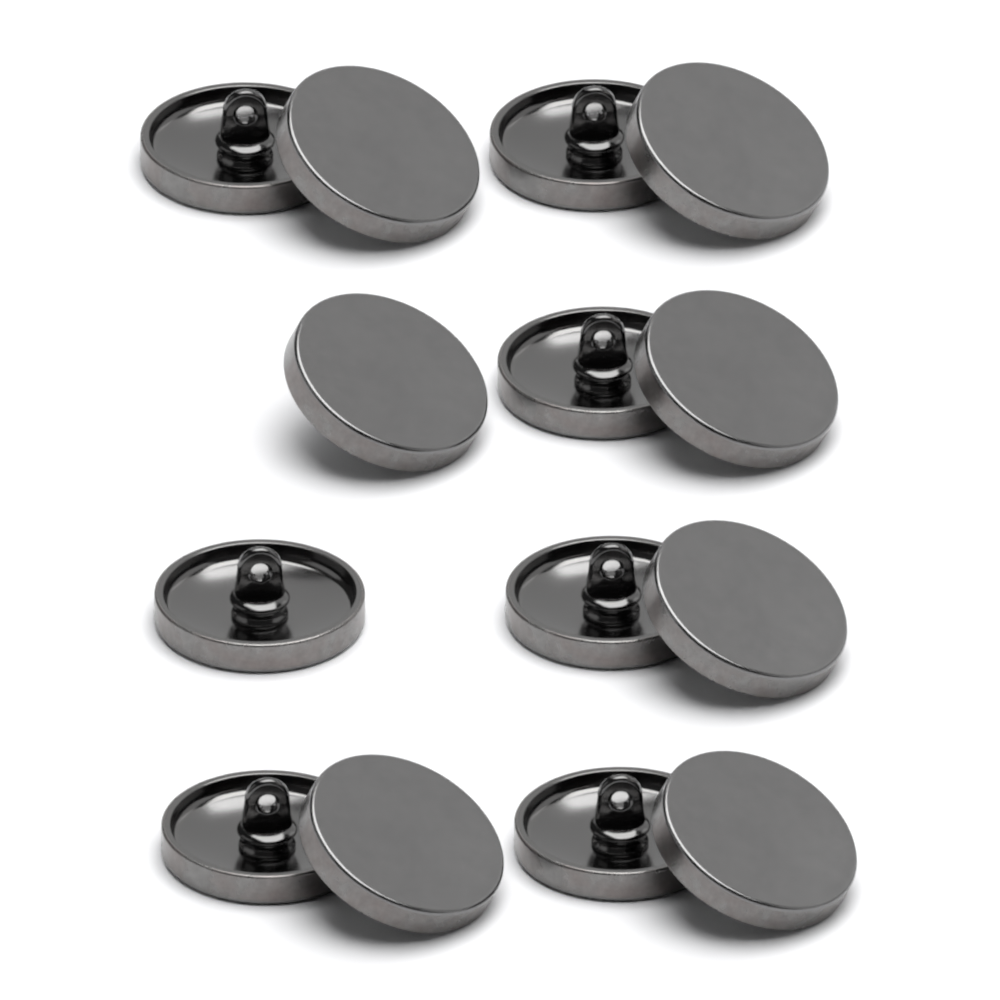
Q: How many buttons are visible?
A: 14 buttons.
